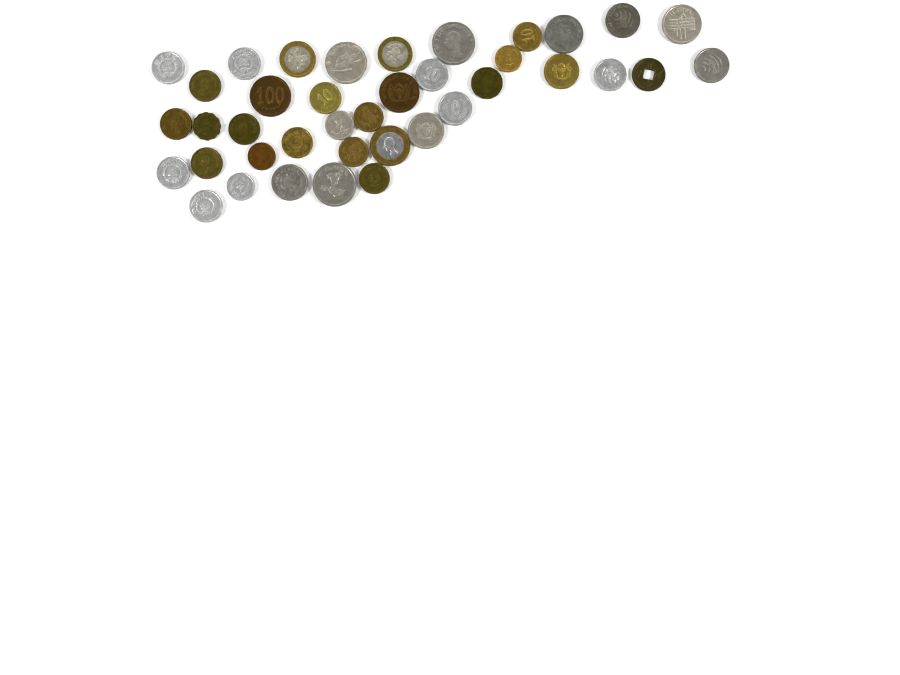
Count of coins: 39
